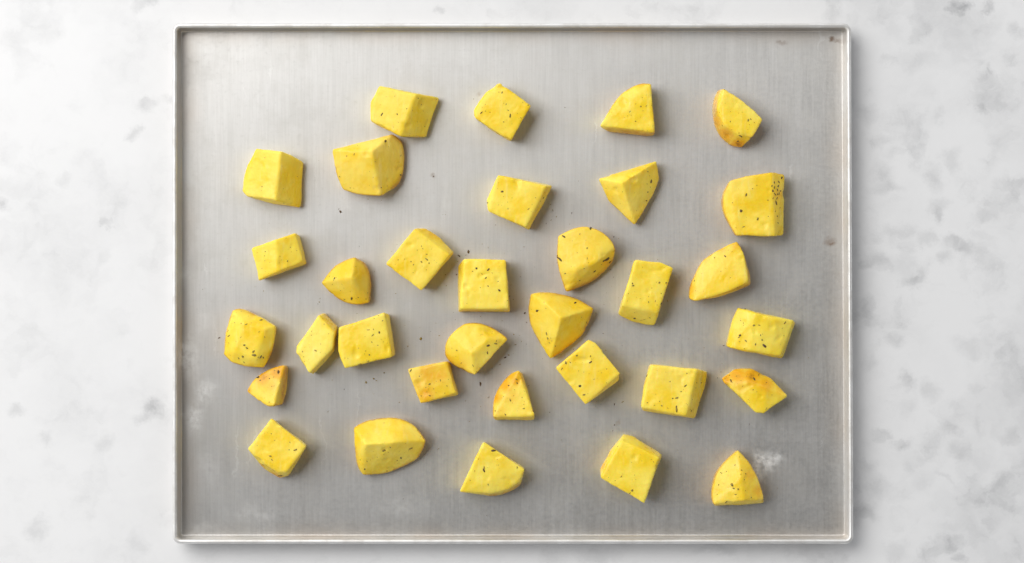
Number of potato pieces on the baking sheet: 33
